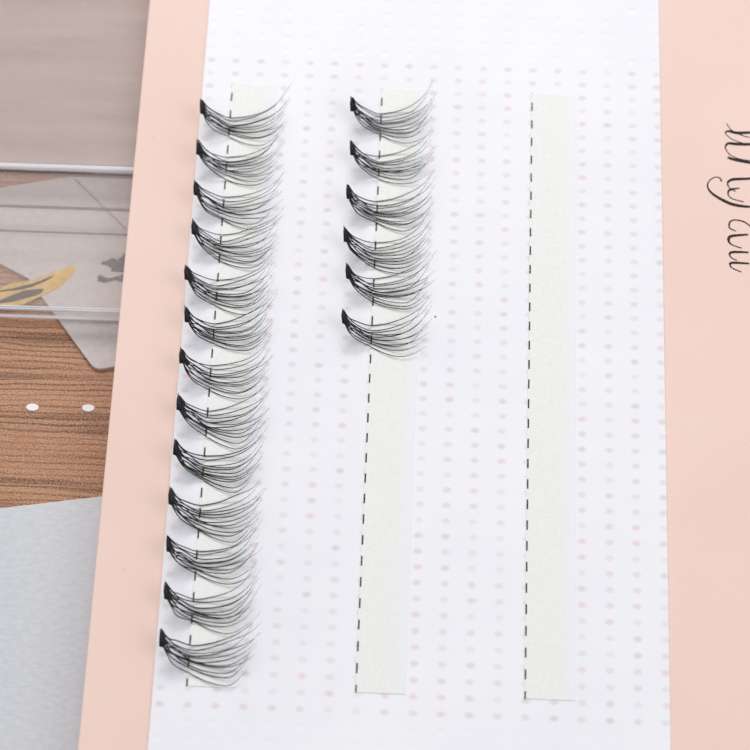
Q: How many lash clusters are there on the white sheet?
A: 19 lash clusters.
